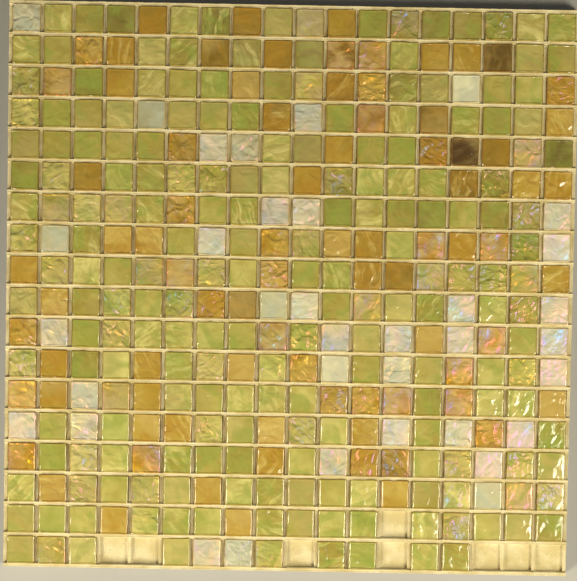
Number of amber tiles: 82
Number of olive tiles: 199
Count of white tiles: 35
